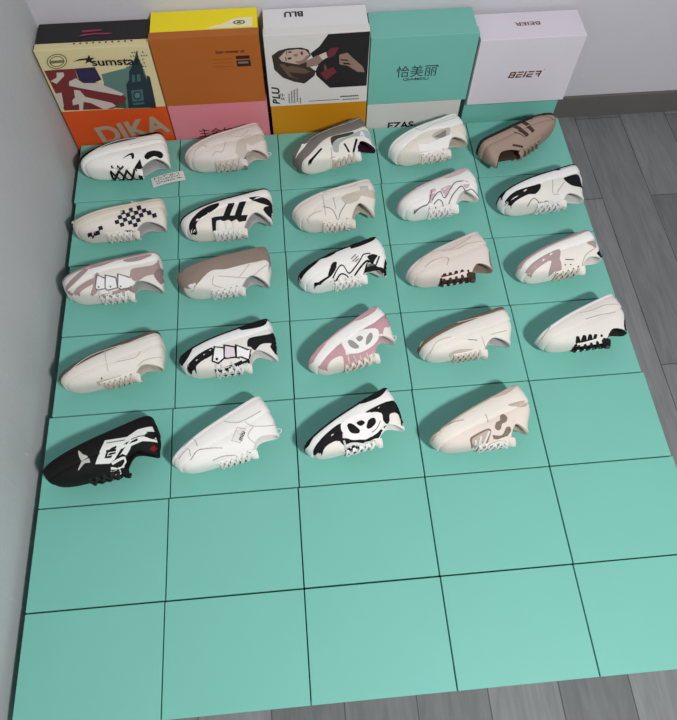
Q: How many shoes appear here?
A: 24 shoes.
